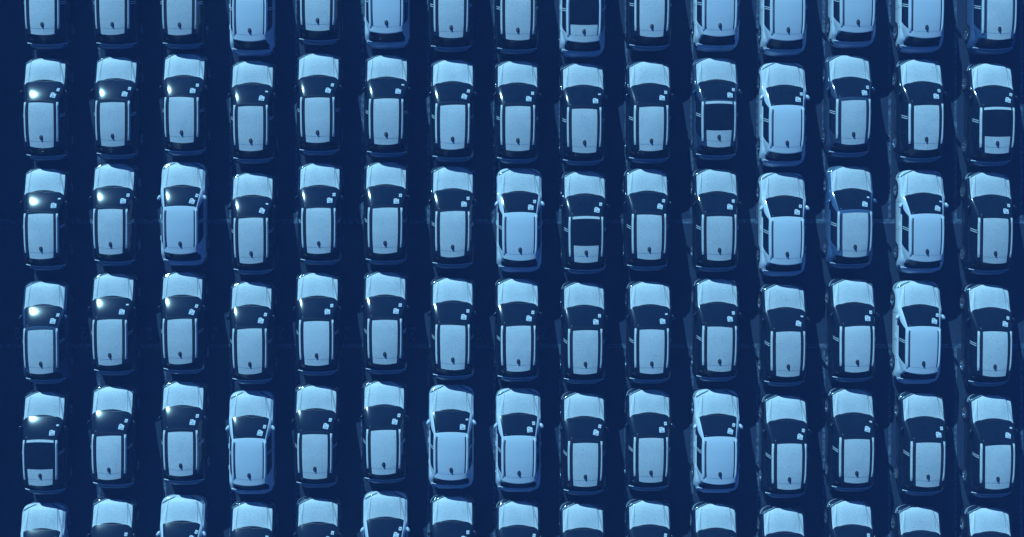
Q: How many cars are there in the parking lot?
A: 90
